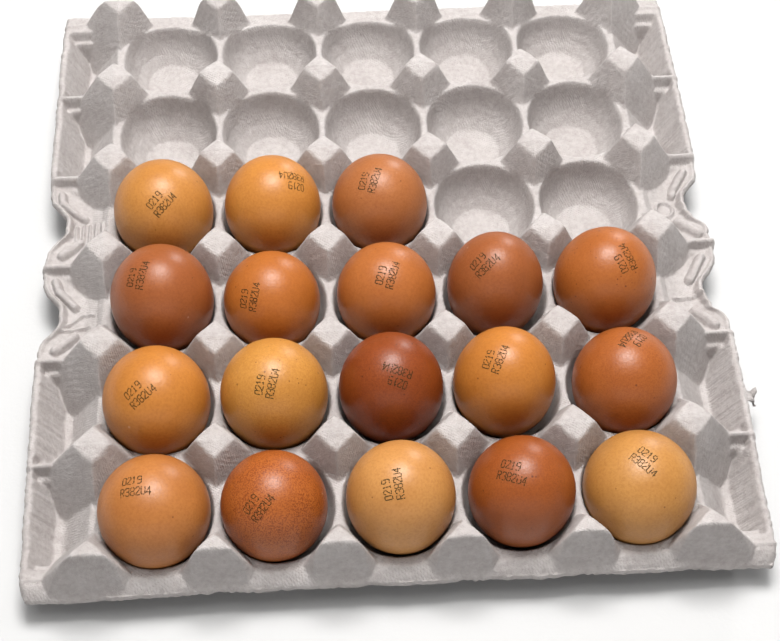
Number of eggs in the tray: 18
